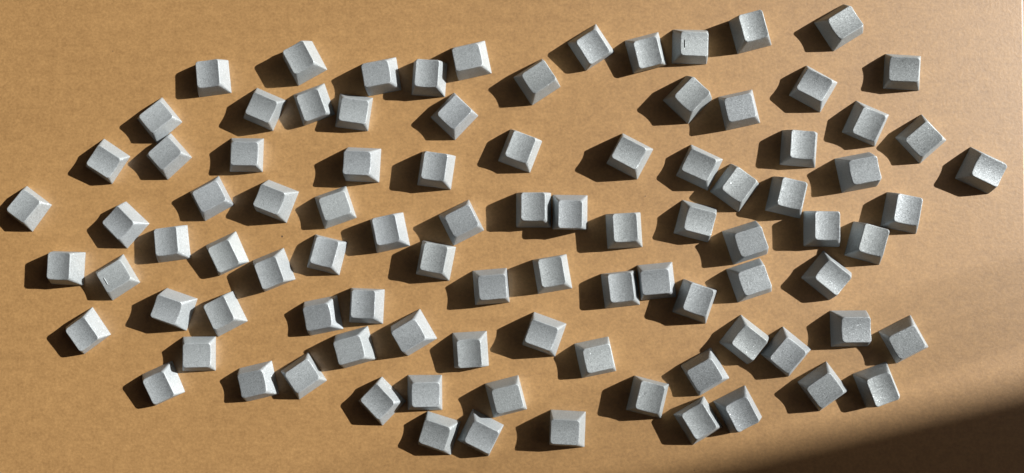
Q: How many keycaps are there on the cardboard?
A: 94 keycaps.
